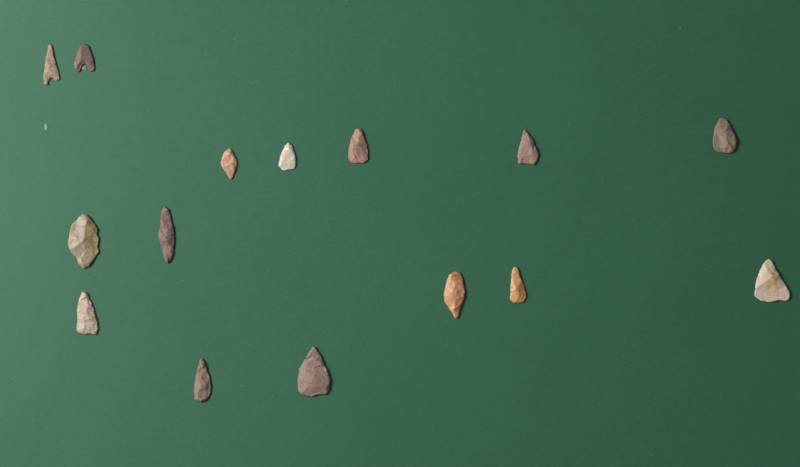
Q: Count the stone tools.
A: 15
